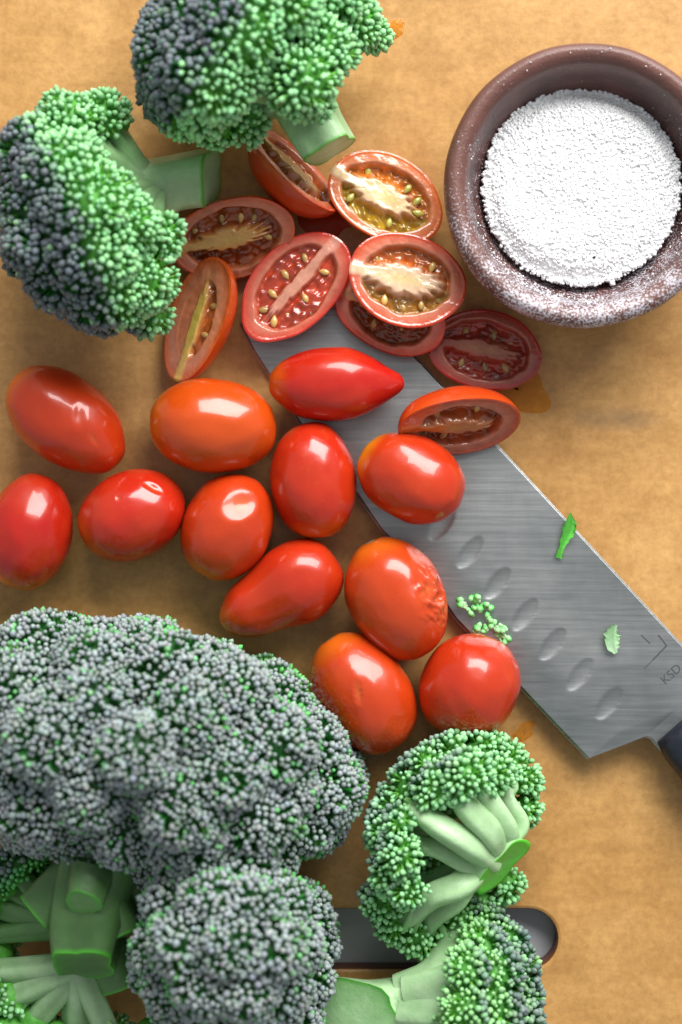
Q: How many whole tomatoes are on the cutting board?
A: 12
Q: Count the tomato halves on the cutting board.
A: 9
